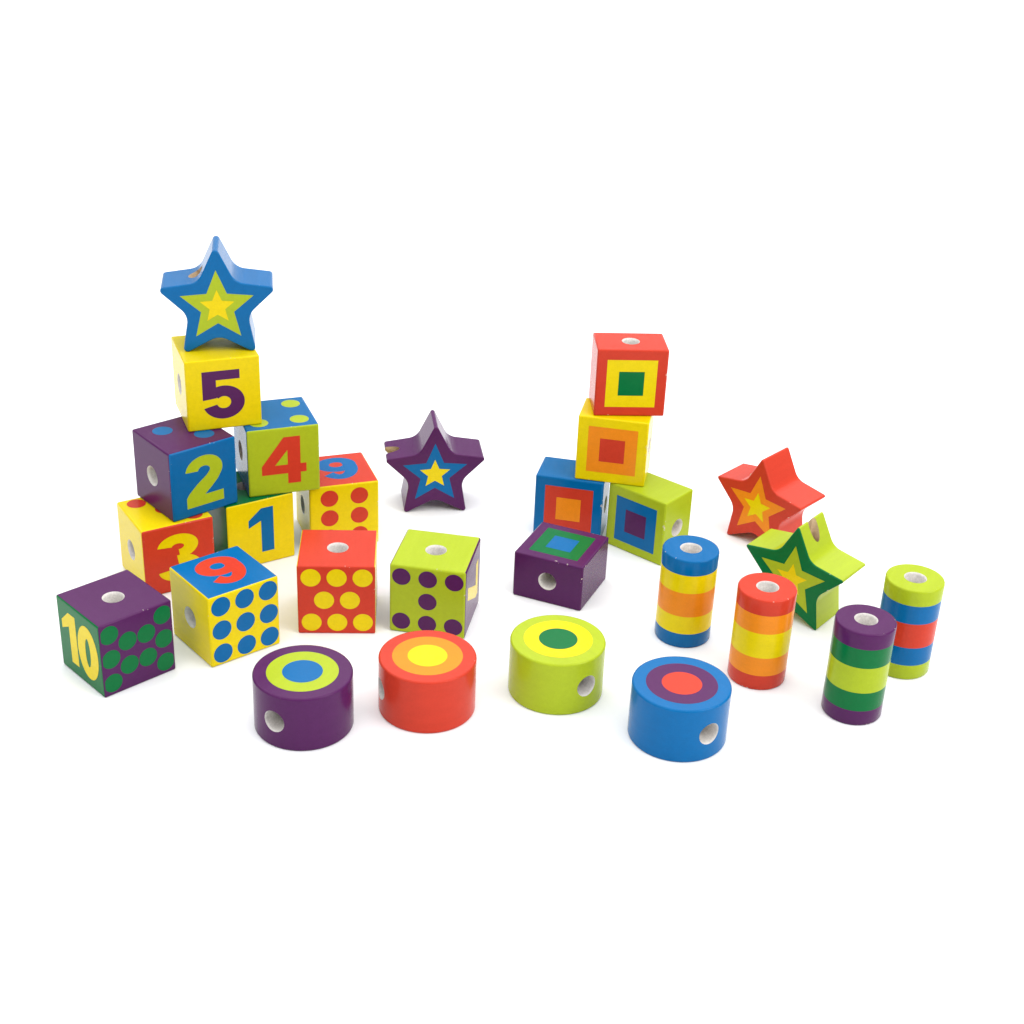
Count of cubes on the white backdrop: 15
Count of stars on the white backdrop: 4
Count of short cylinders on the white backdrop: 4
